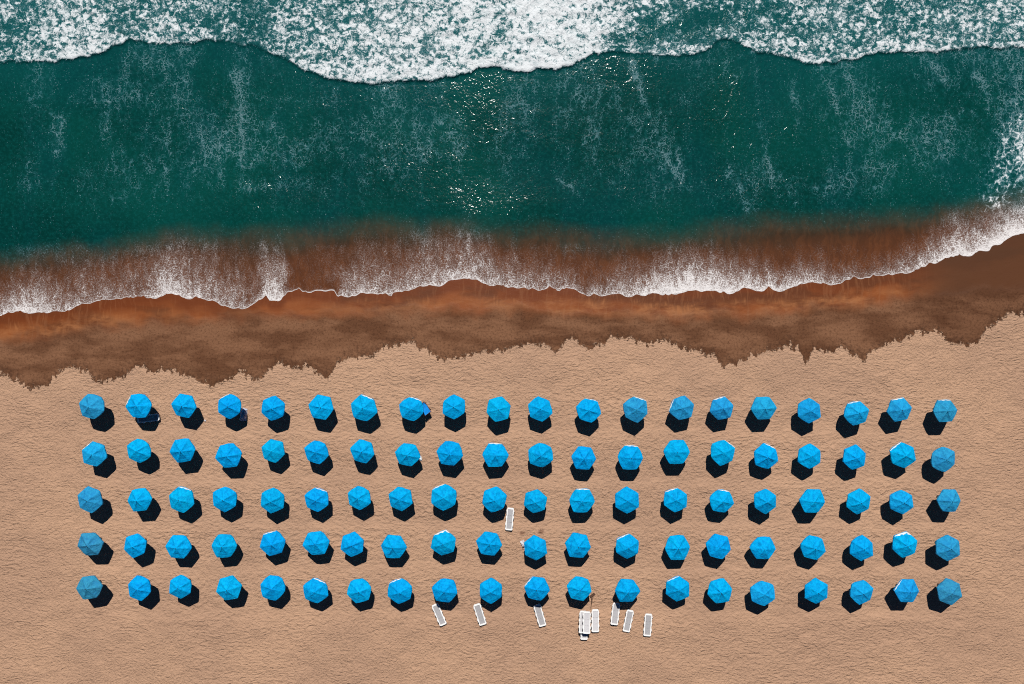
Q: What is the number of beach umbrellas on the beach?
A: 100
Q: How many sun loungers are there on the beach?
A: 12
